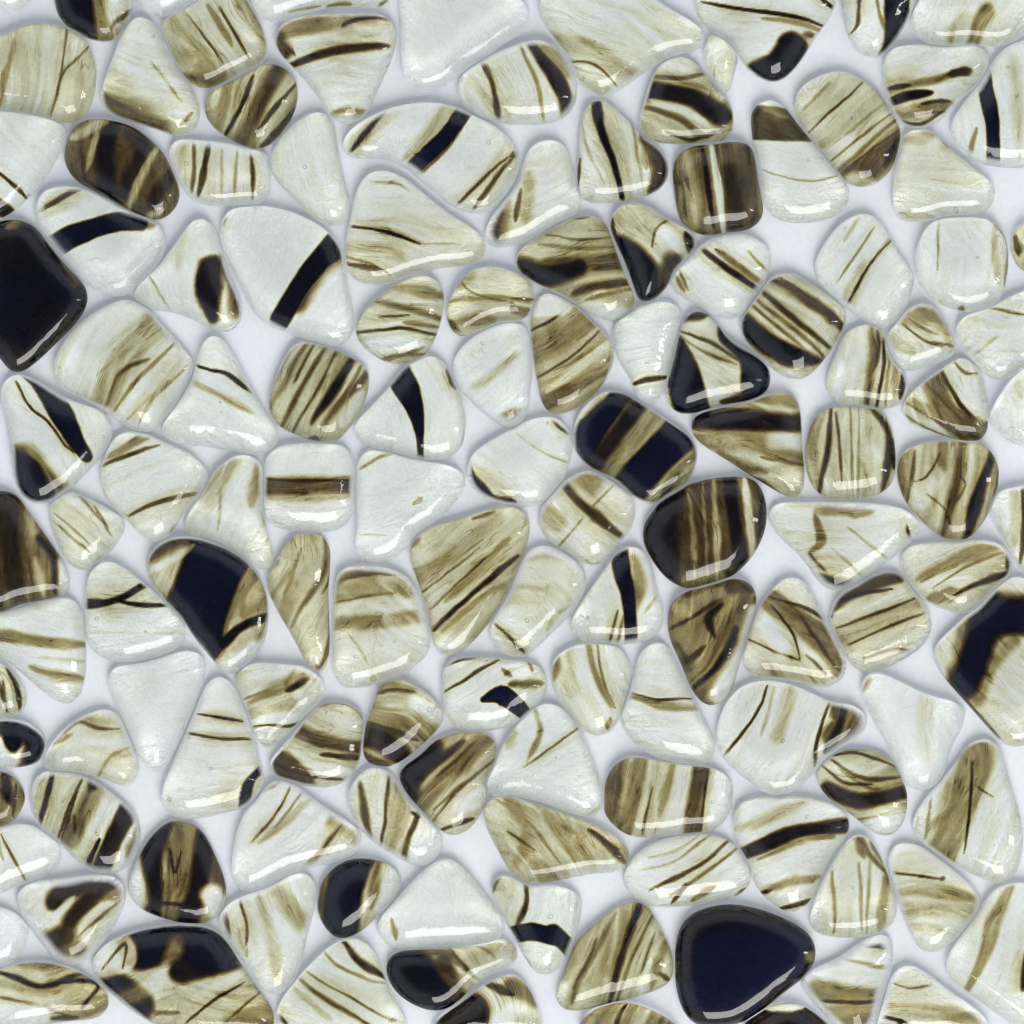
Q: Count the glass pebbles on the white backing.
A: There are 133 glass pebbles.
